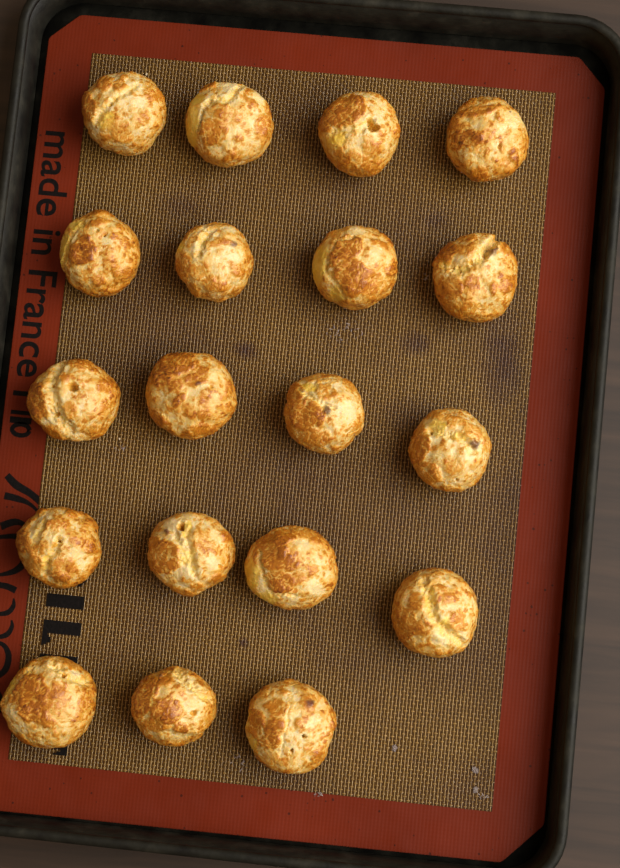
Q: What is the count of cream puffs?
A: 19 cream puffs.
